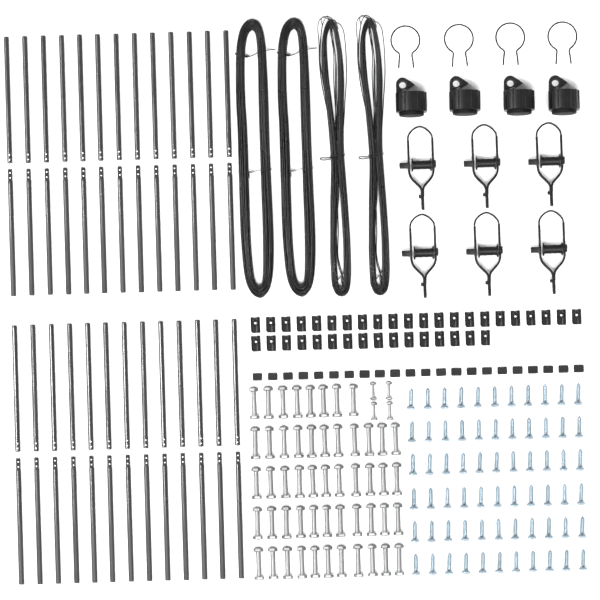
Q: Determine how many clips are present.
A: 38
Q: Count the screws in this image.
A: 66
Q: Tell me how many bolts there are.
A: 56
